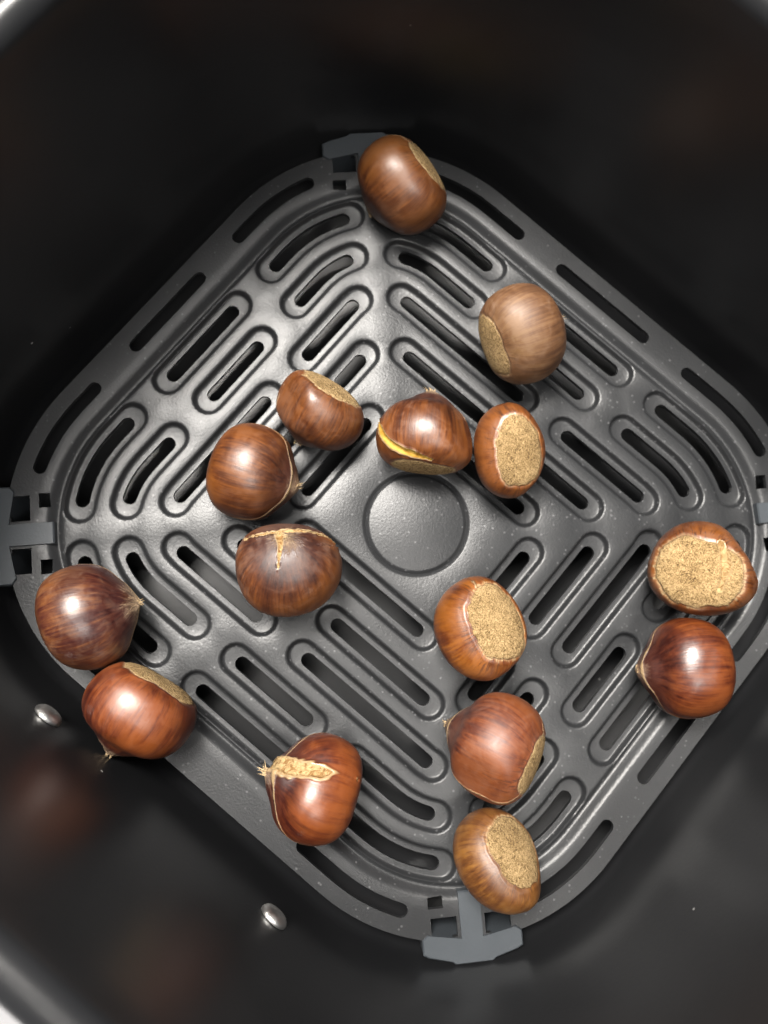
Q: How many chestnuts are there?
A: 15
